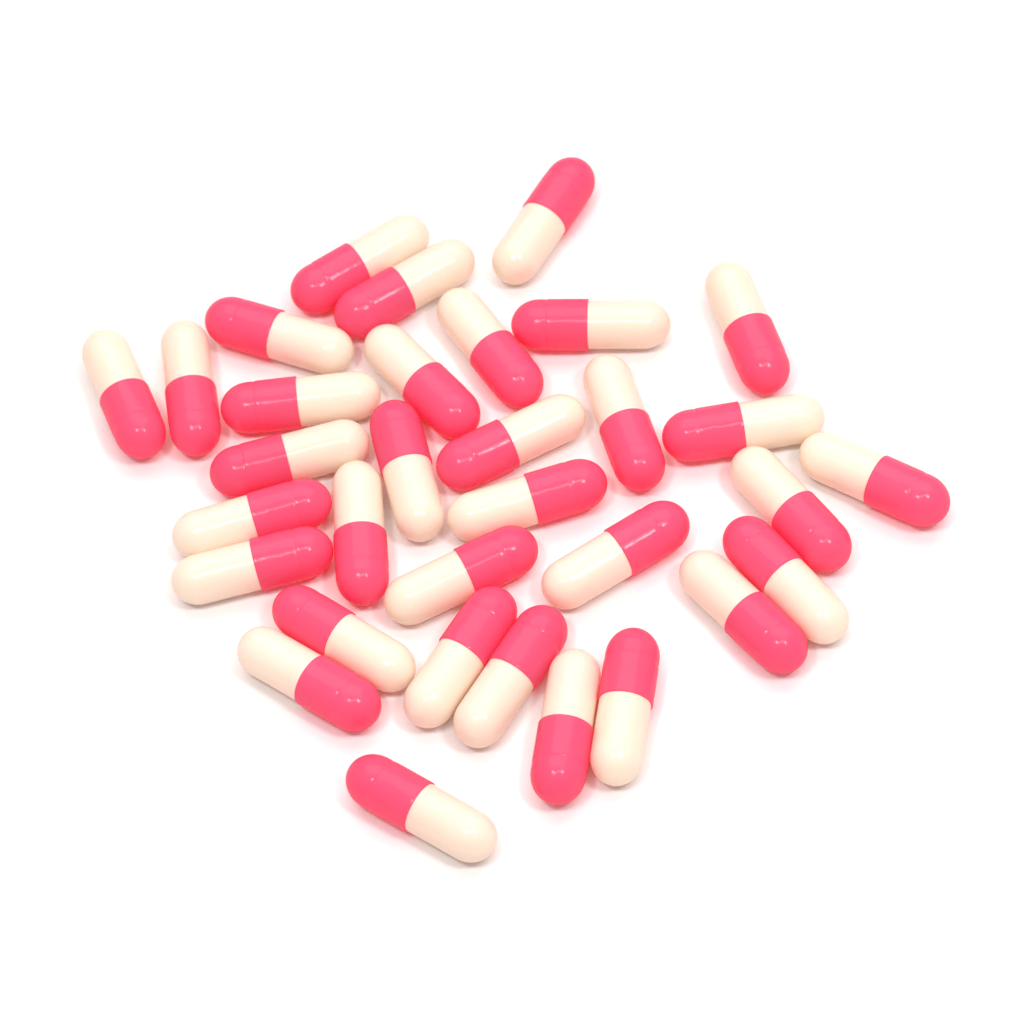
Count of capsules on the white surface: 33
